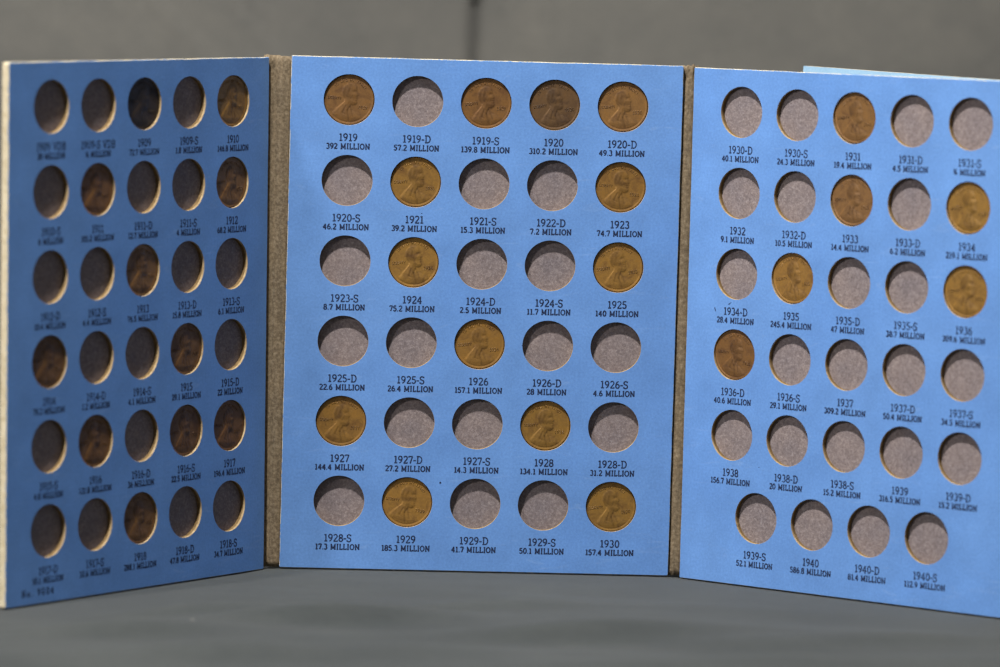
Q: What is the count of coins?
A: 30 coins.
